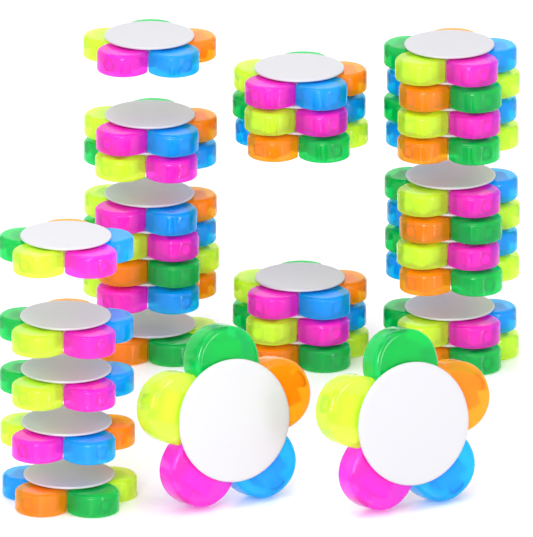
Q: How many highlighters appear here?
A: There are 31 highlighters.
